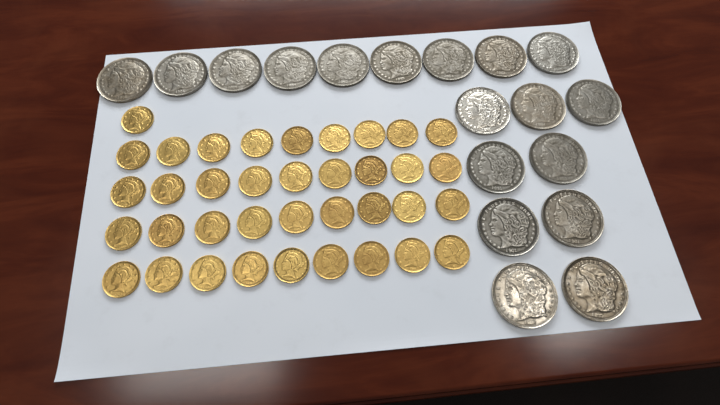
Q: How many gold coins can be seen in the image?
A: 37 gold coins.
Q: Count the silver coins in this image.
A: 18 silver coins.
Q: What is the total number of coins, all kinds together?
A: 55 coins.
